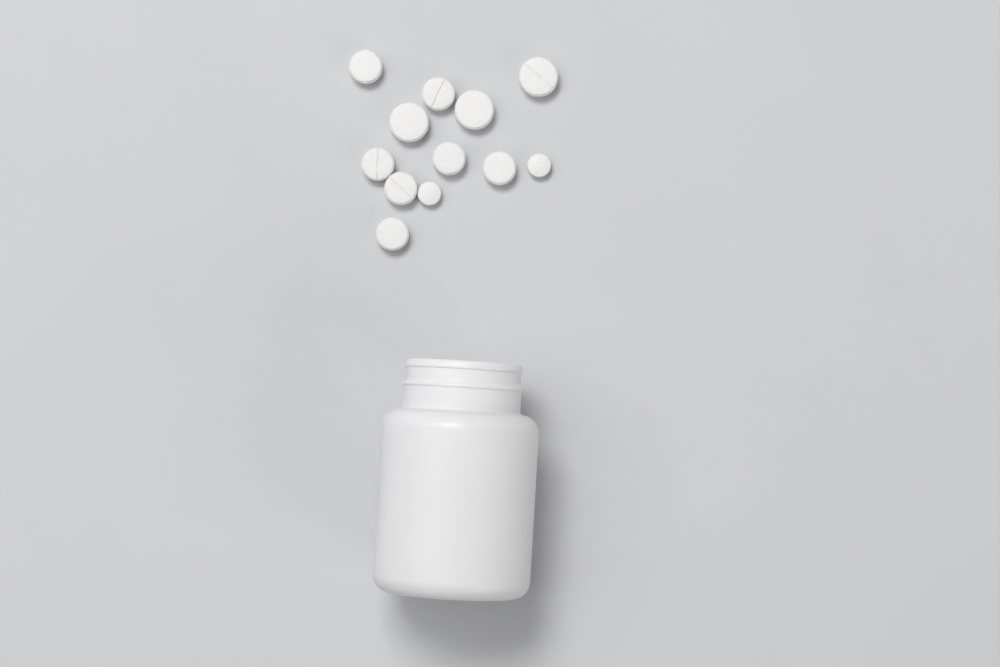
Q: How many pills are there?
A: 12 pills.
